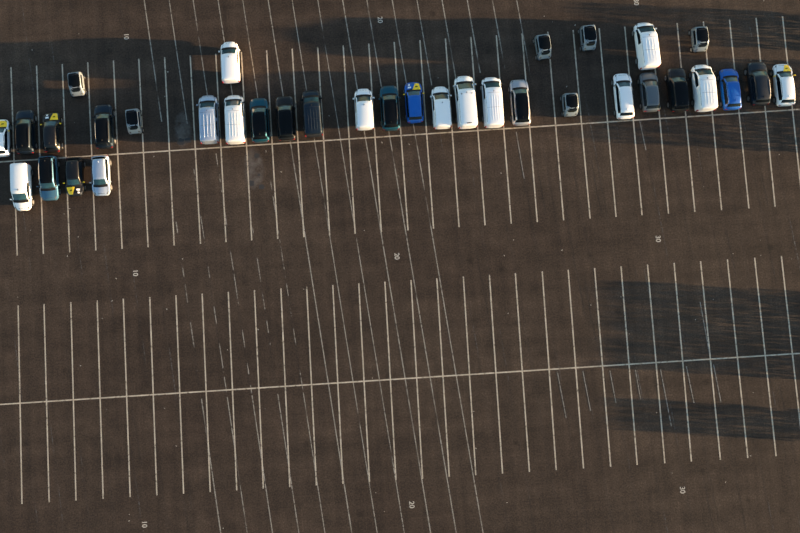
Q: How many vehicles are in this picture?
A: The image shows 35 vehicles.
